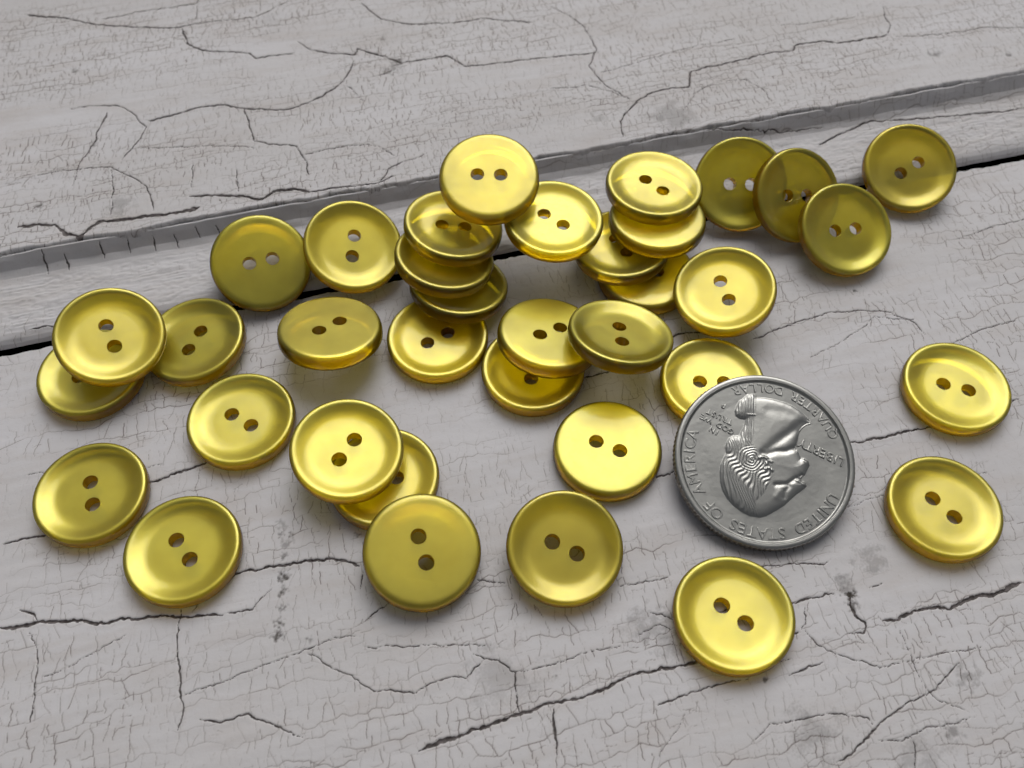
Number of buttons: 36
